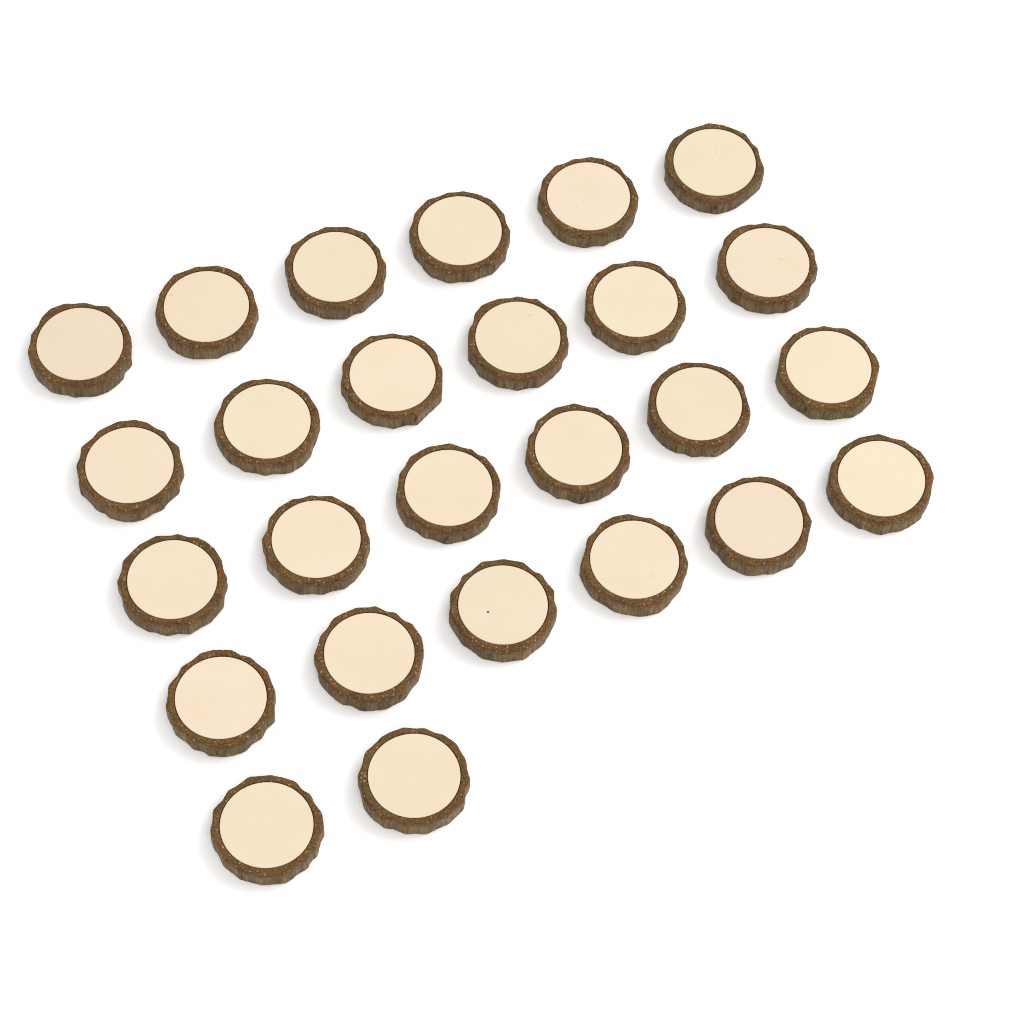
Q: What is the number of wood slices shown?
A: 26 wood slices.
